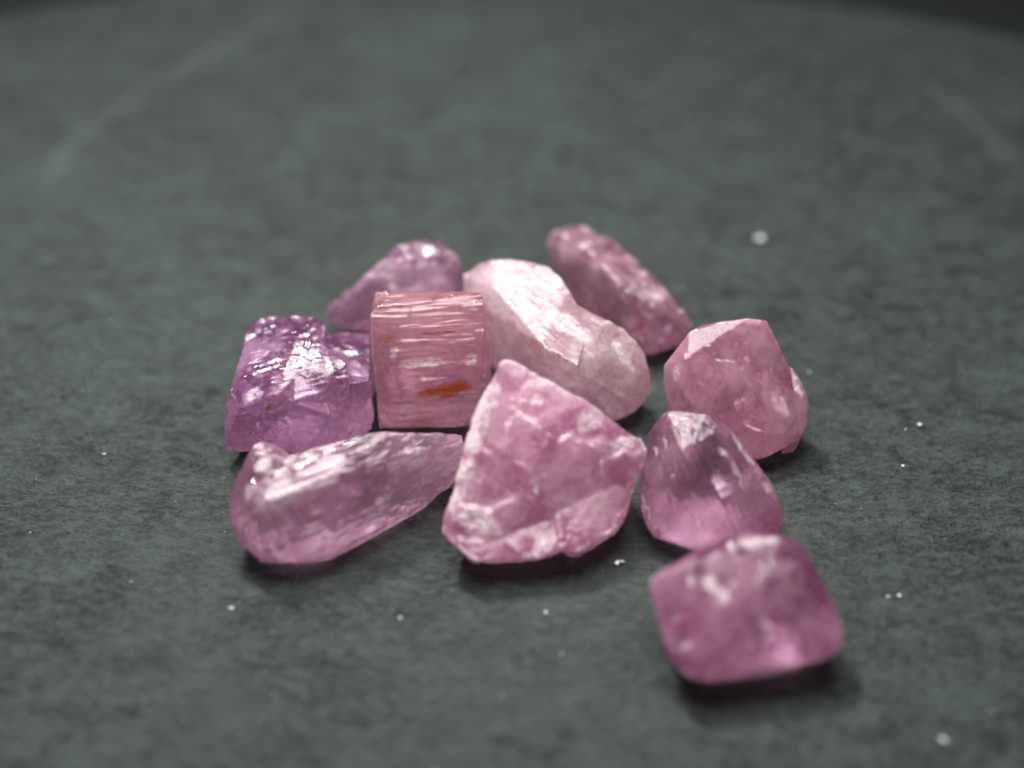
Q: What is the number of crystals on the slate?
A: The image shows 10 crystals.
